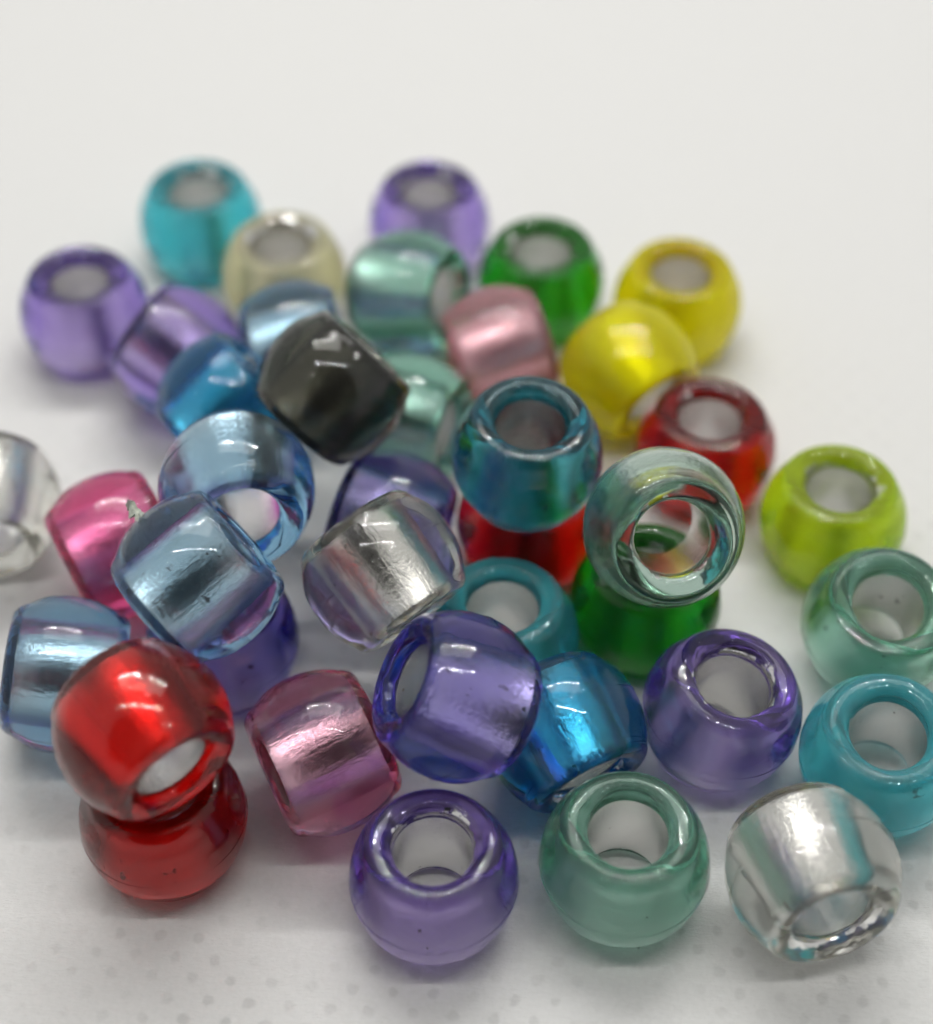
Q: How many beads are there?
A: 40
